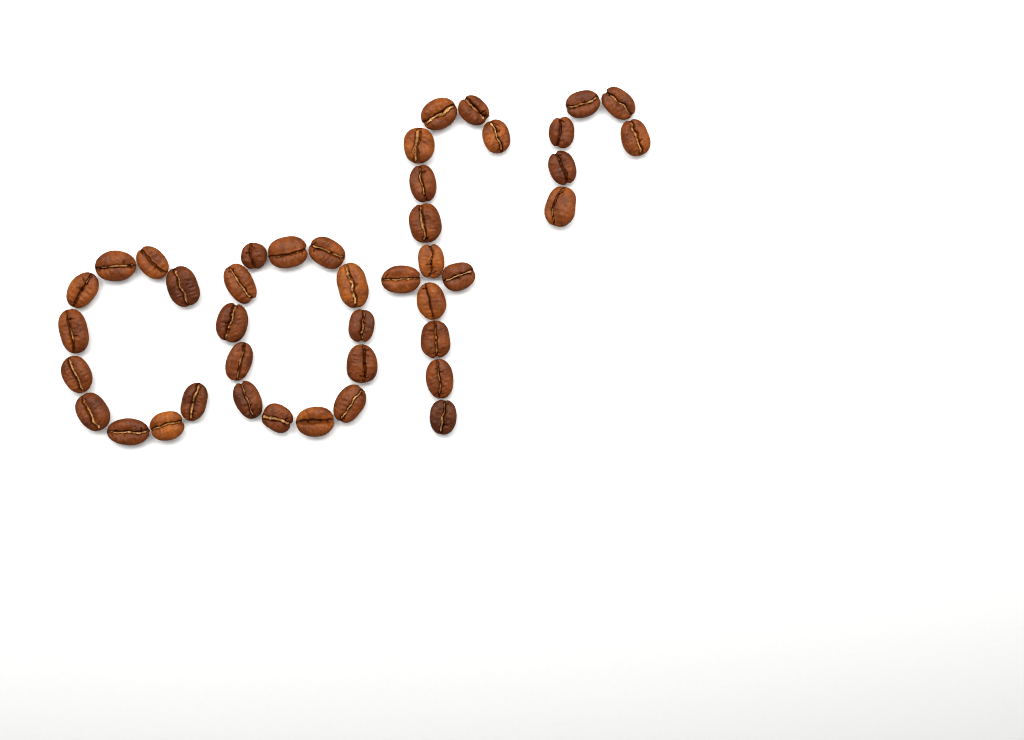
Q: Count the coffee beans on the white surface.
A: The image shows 42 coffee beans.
